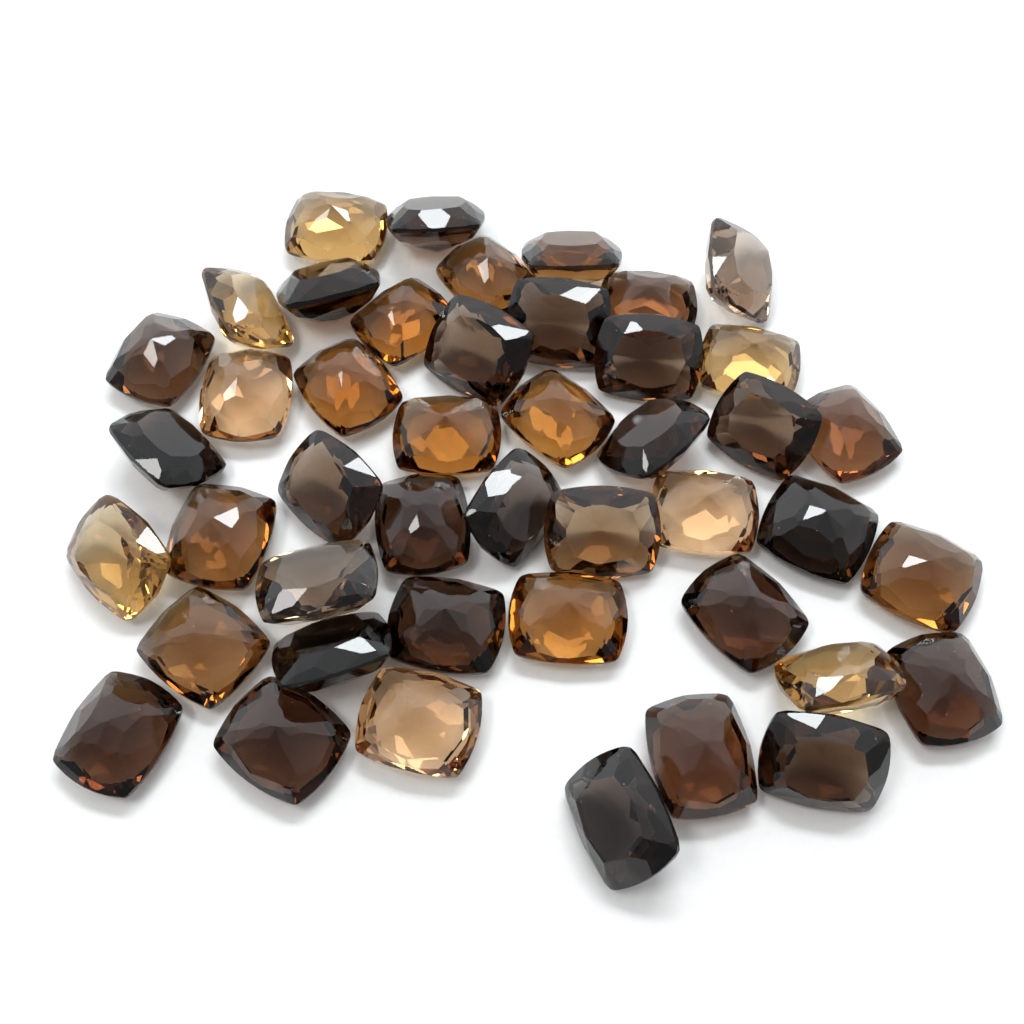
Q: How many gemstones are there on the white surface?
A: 45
